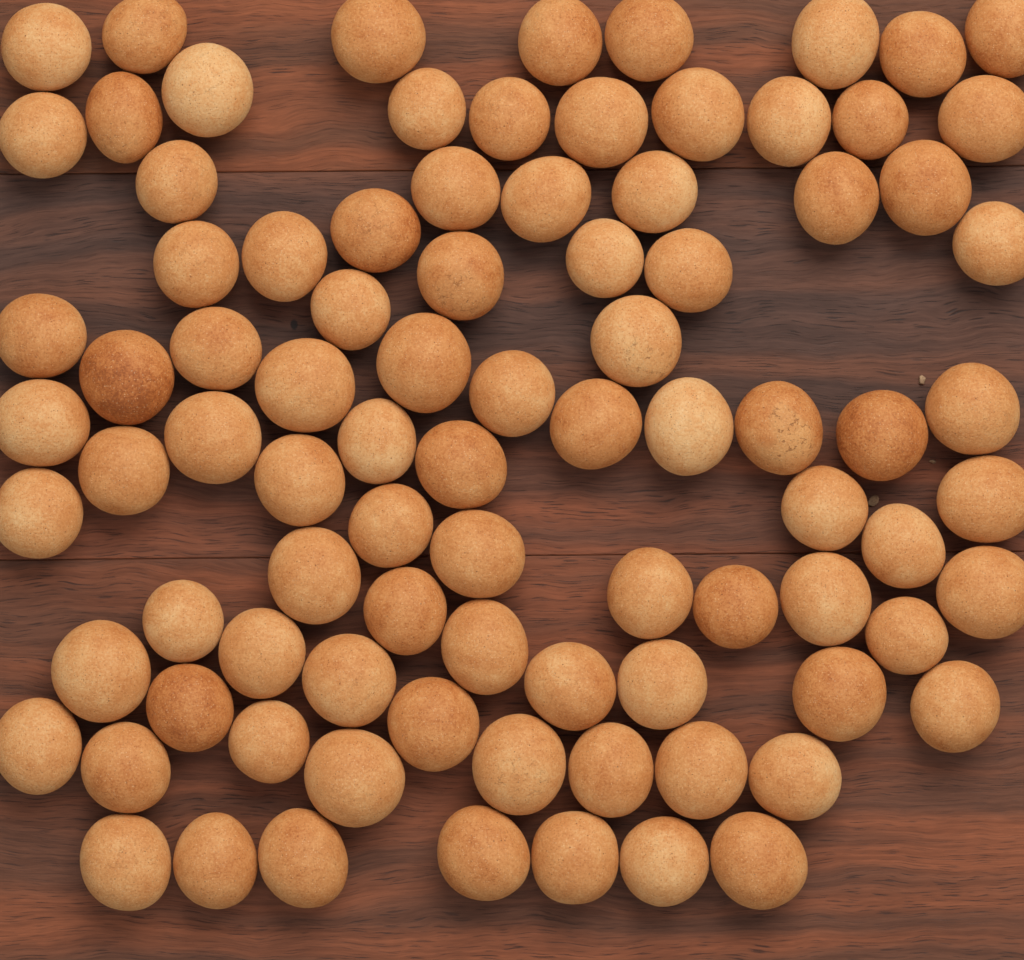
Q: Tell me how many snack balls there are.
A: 89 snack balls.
